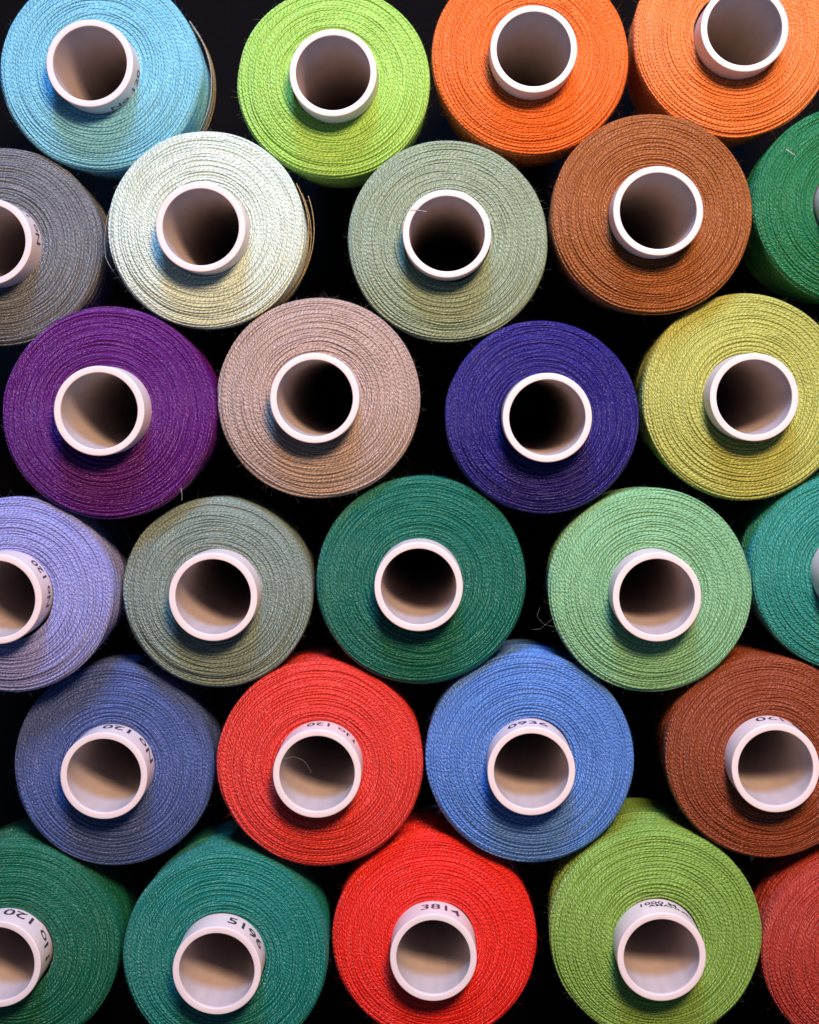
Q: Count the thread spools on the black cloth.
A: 27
